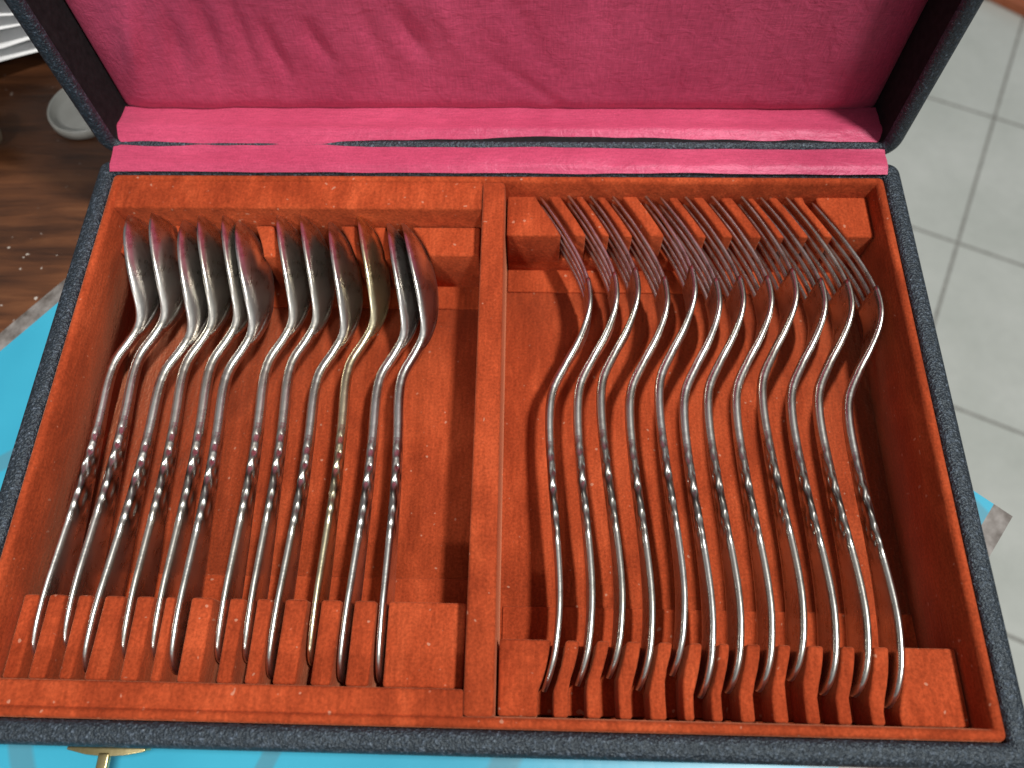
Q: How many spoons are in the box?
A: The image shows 12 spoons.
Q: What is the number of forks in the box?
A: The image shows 12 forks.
